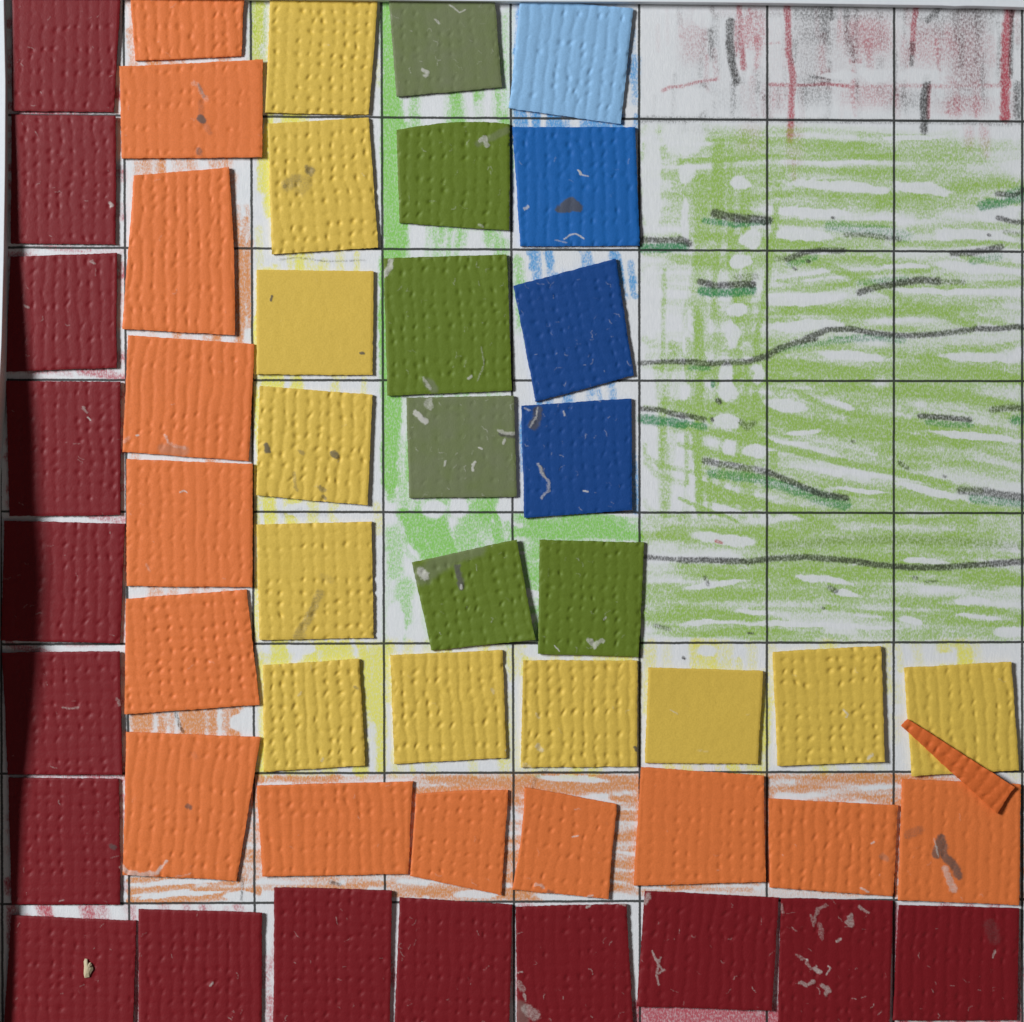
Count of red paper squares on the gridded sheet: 15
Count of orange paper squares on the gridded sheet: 13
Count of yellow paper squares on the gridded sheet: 11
